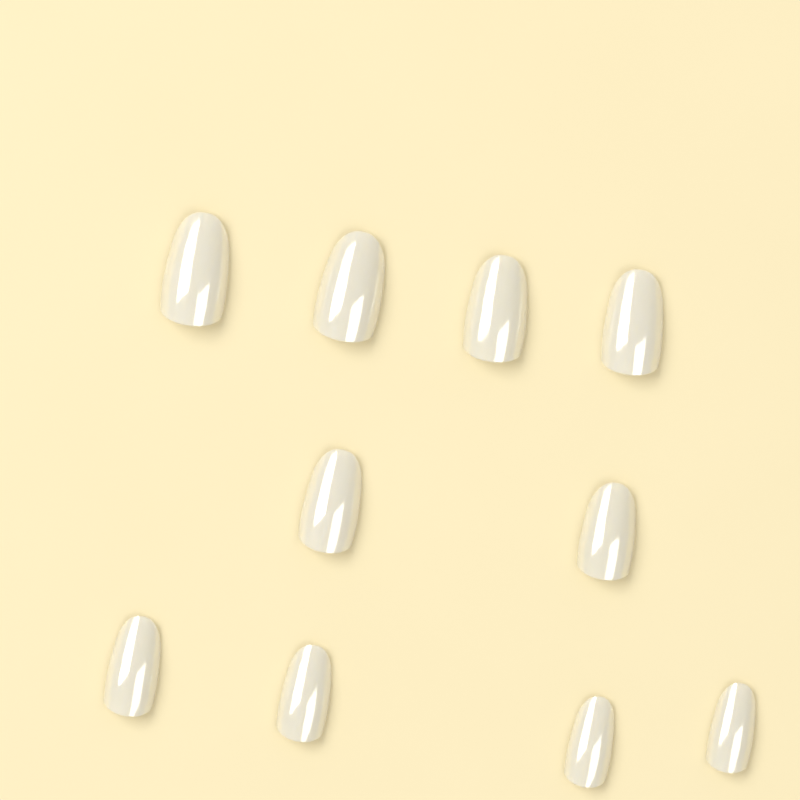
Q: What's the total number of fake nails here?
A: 10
